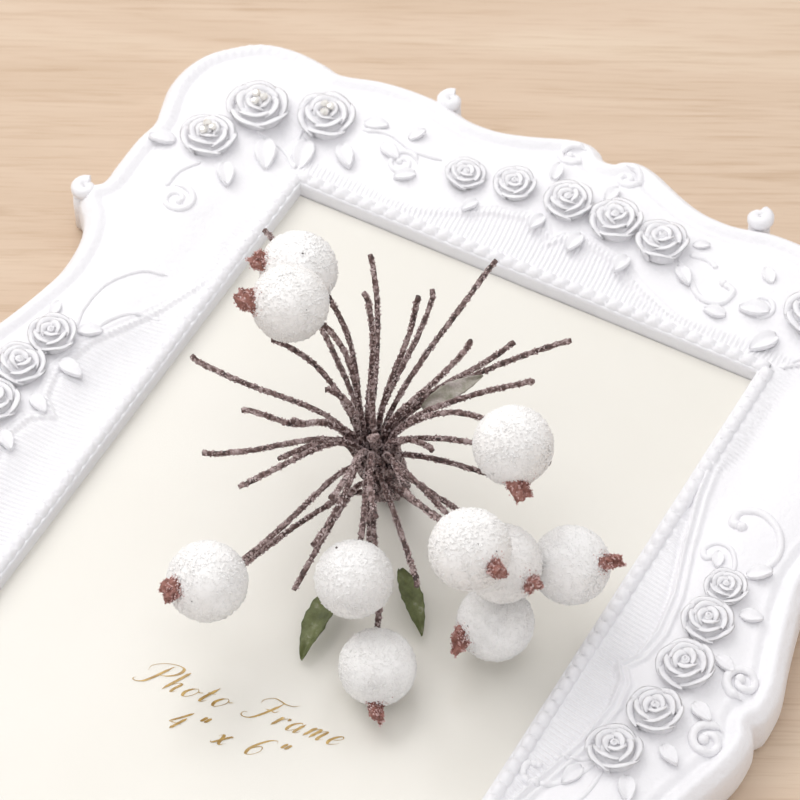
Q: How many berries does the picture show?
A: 10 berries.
